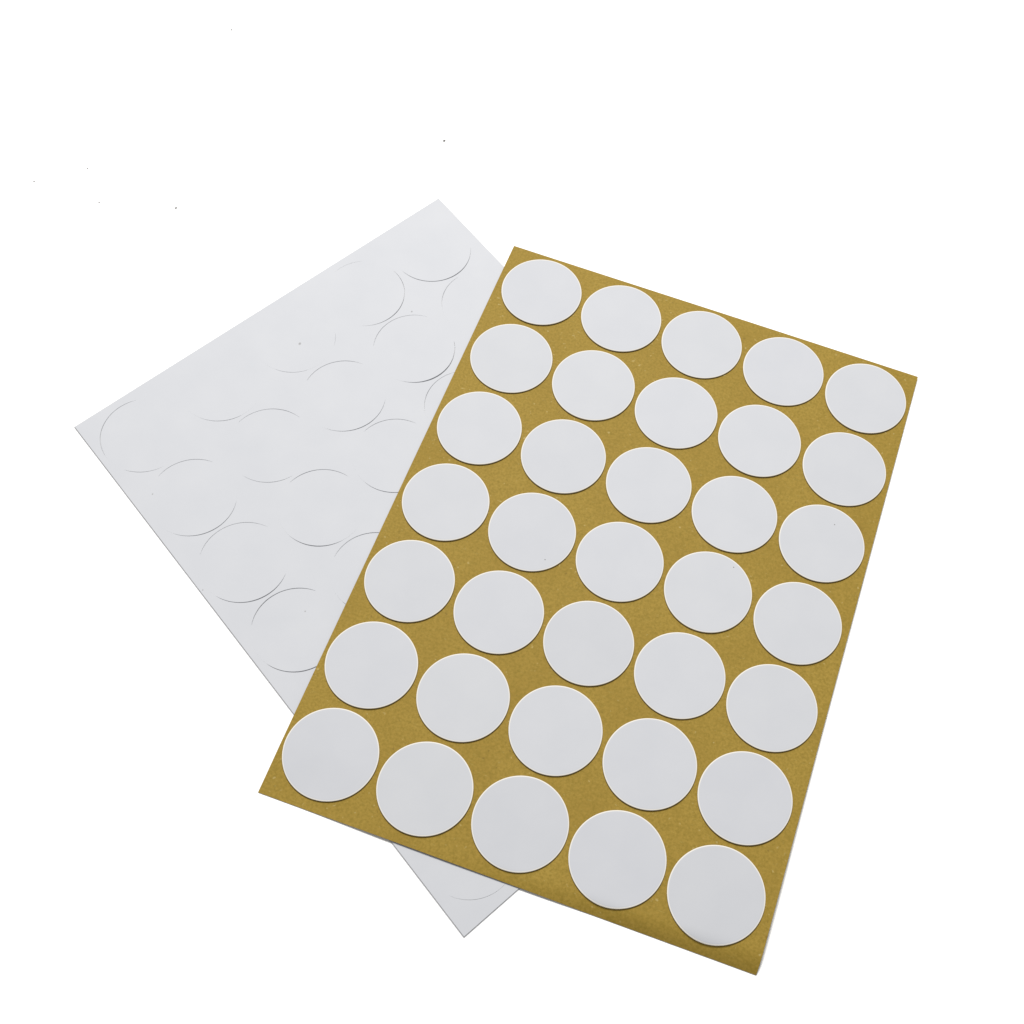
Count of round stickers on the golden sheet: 35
